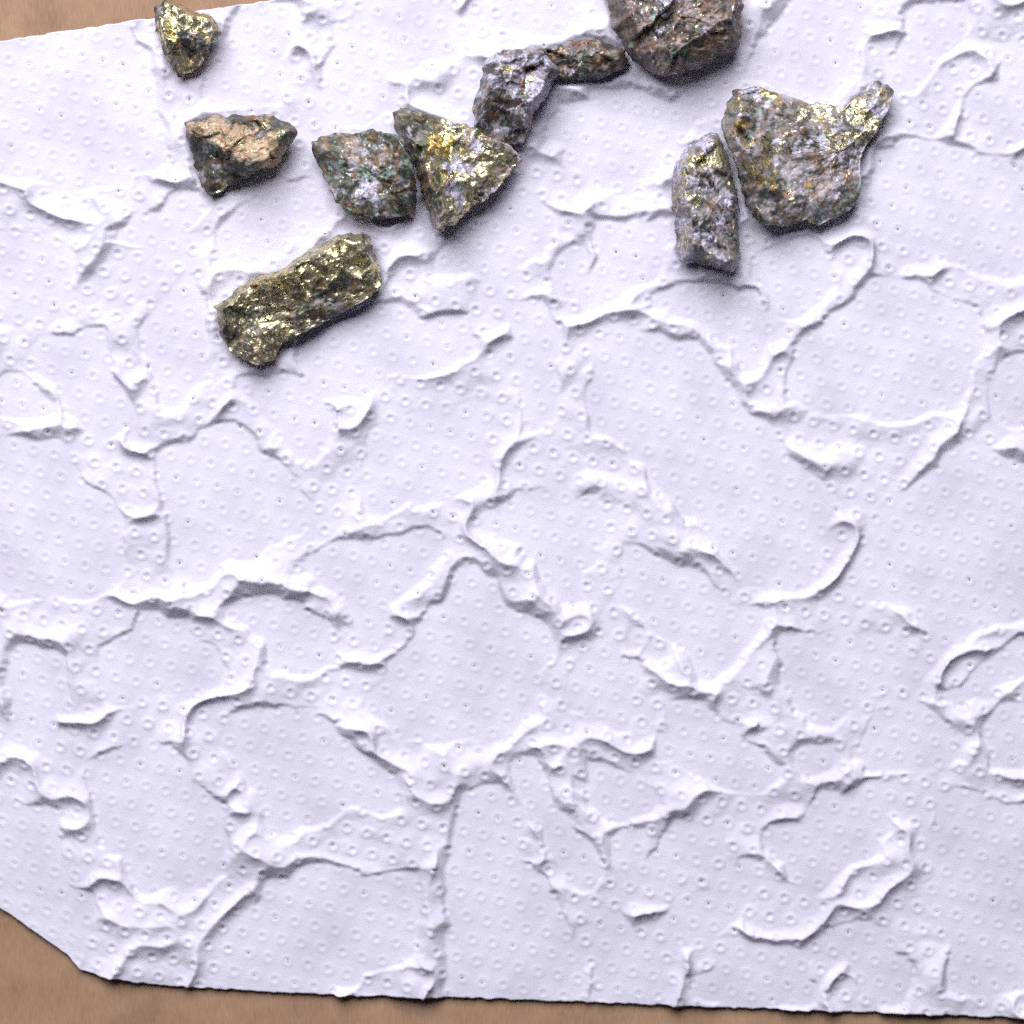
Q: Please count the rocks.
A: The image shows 10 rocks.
